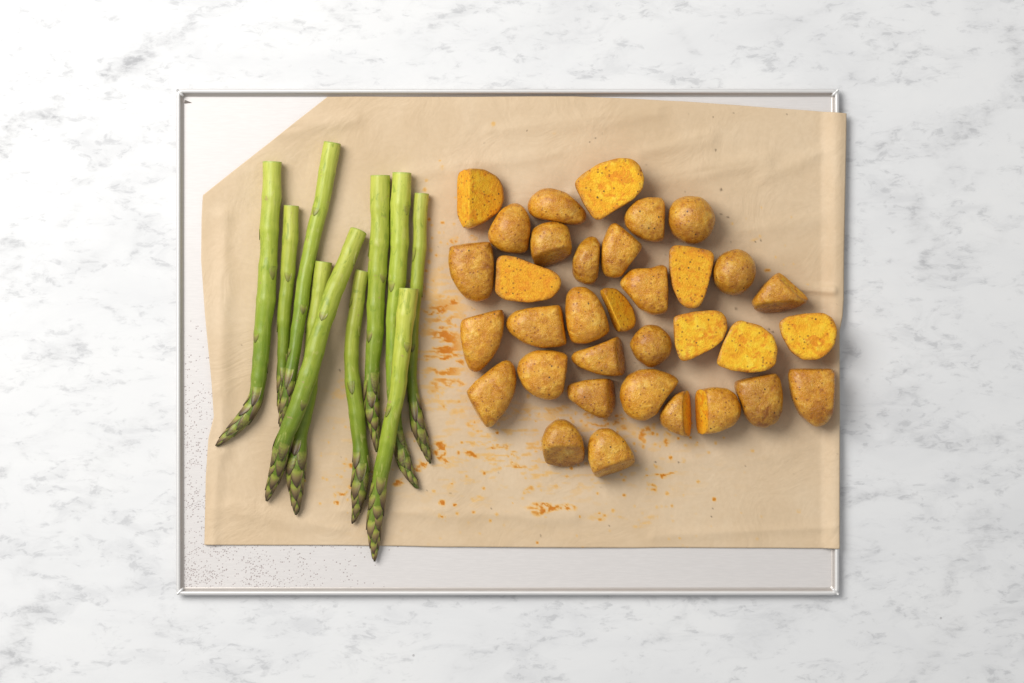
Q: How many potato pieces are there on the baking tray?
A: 34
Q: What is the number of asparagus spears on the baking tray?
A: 10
